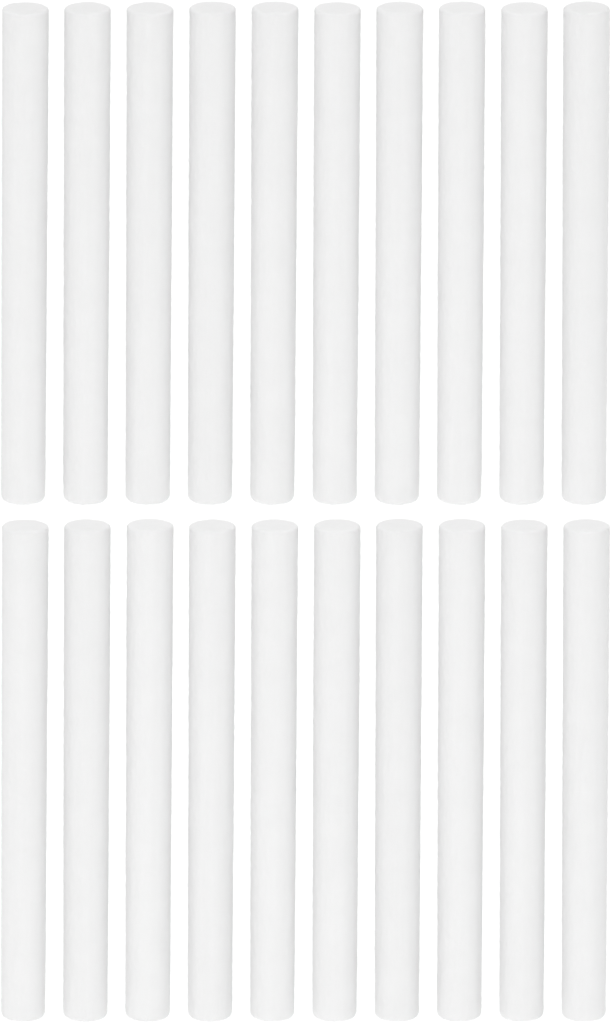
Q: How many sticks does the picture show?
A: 20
